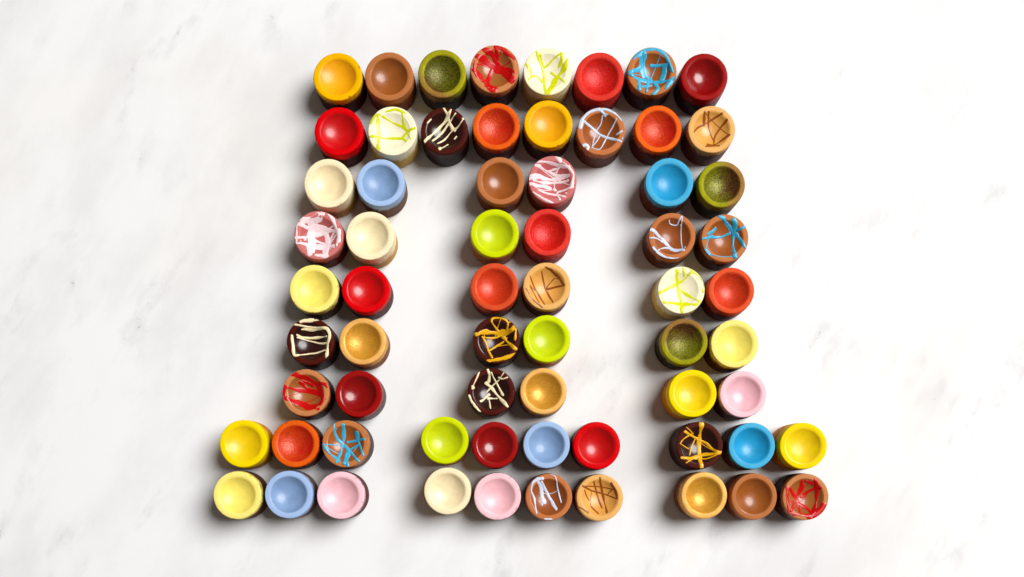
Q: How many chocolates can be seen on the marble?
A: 66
